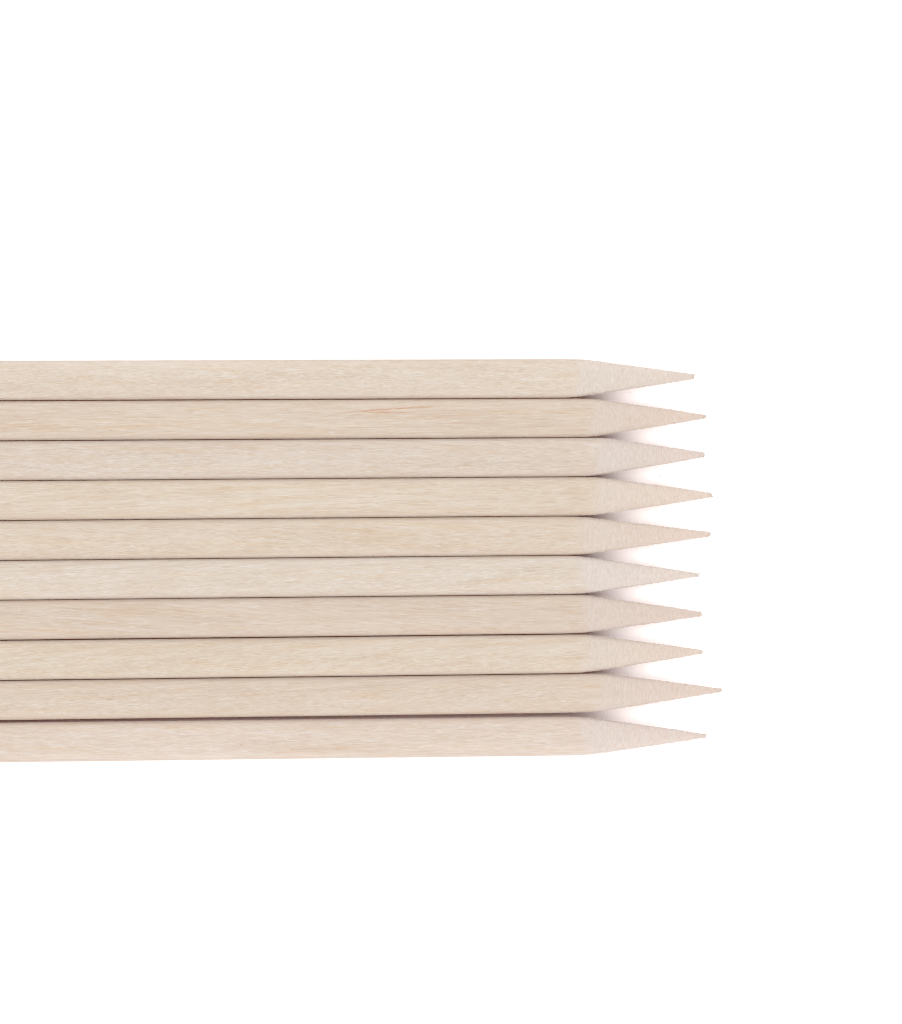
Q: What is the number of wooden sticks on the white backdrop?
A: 10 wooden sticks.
